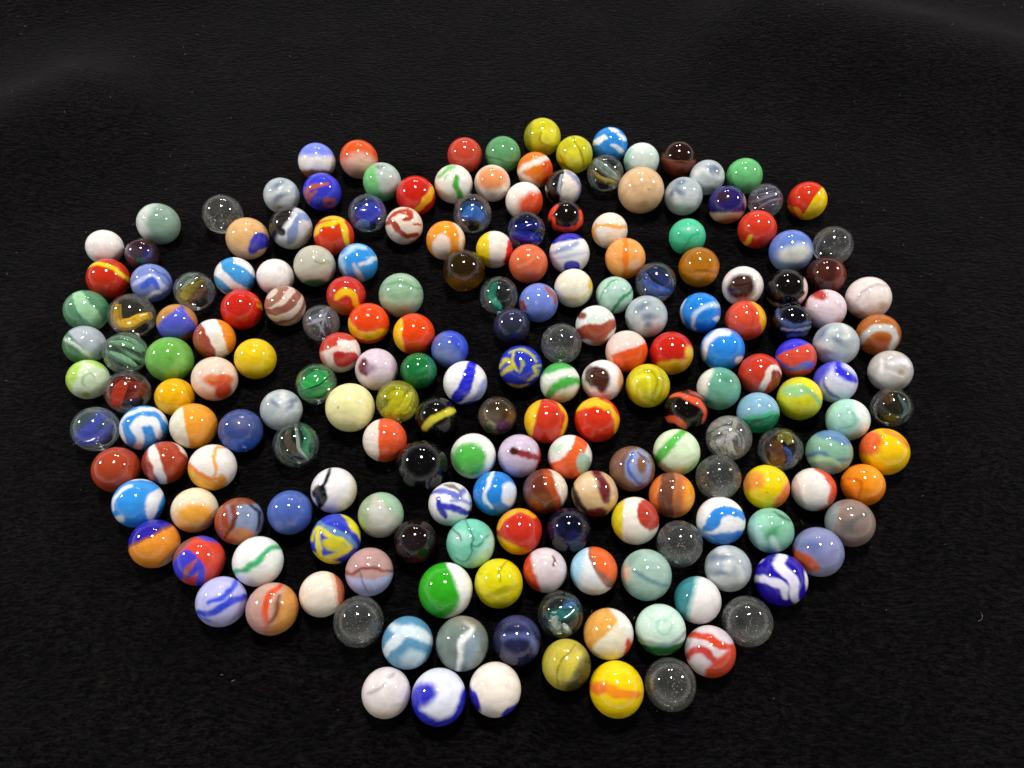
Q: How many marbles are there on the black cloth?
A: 200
